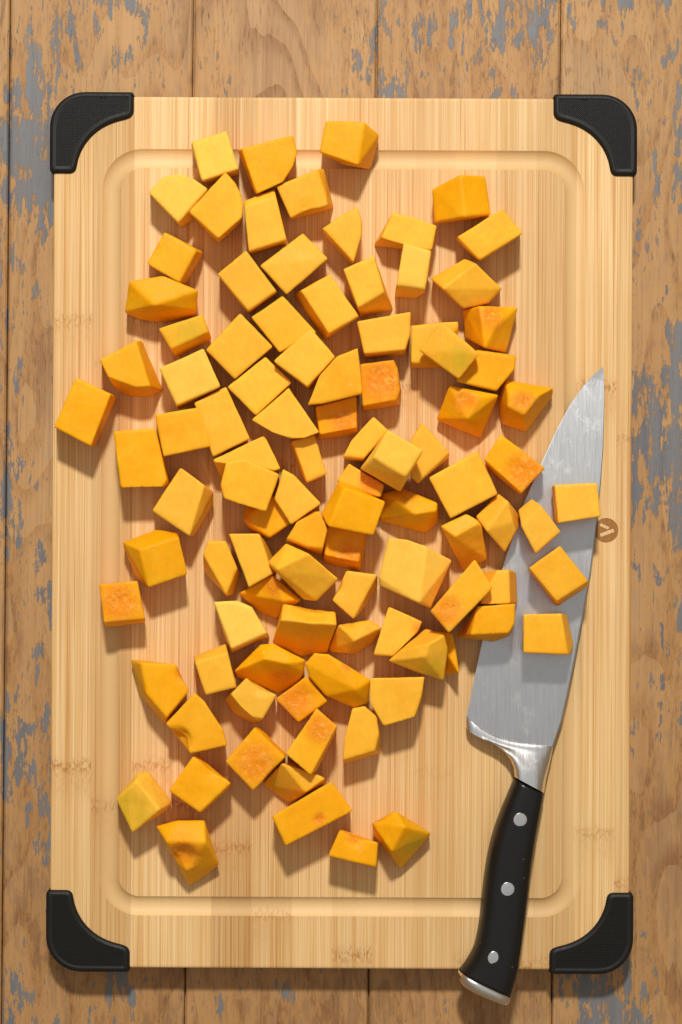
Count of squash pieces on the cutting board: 98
